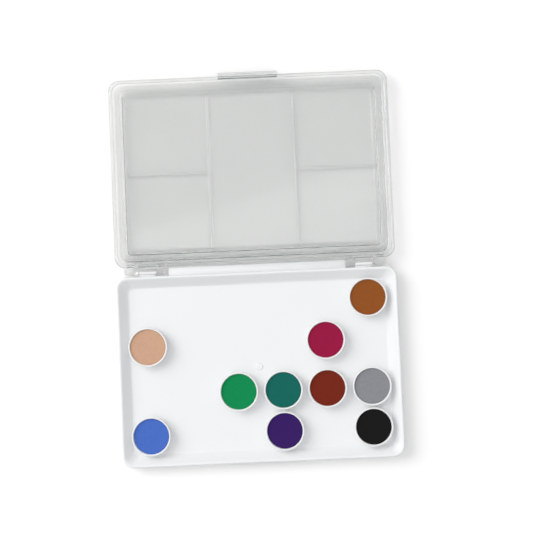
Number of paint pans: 10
